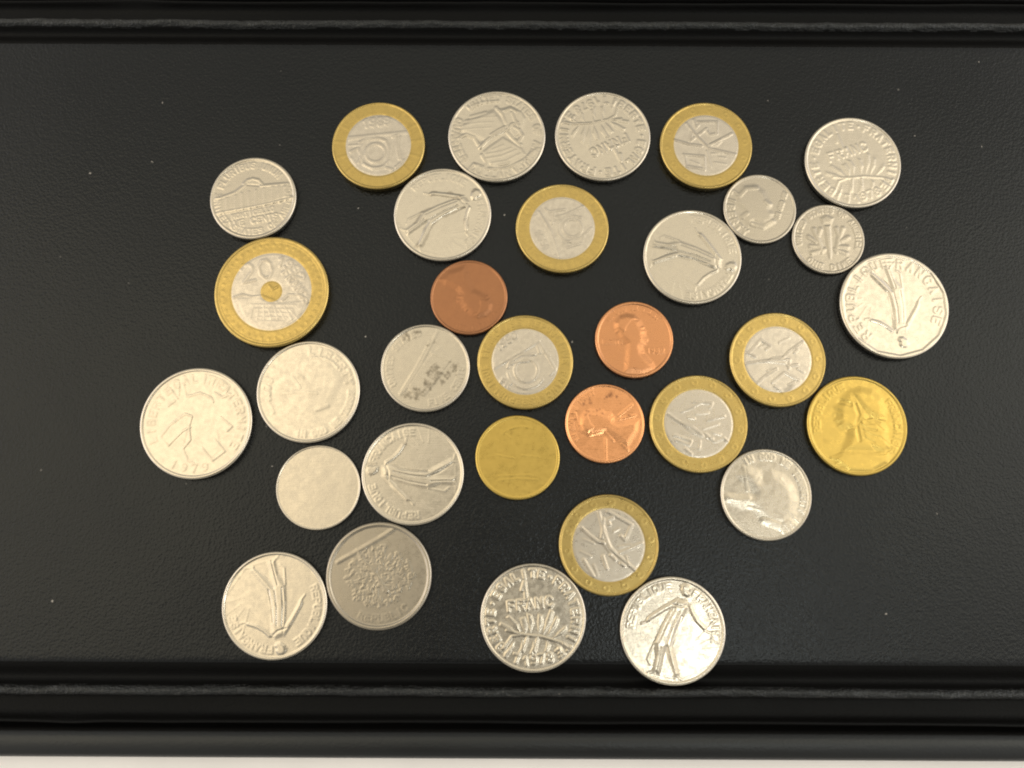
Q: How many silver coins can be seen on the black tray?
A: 19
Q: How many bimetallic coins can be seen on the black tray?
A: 8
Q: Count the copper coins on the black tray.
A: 3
